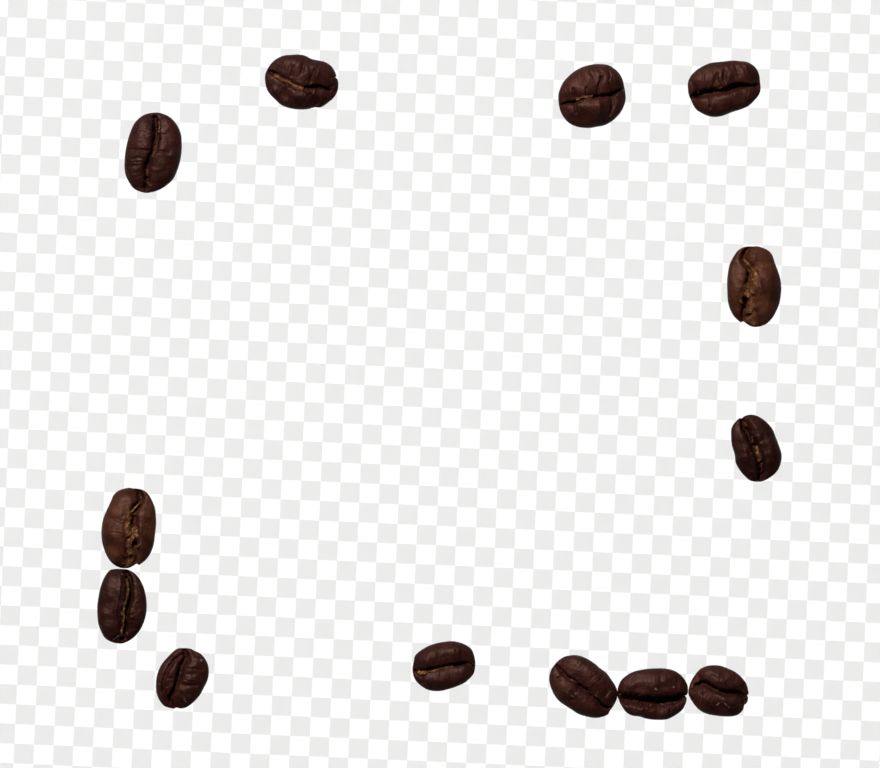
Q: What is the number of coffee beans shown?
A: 13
